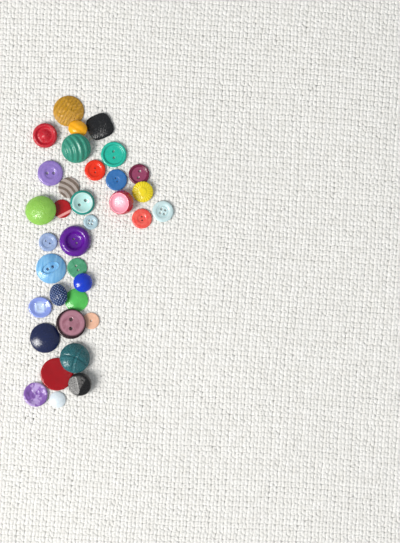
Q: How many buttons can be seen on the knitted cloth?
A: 35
